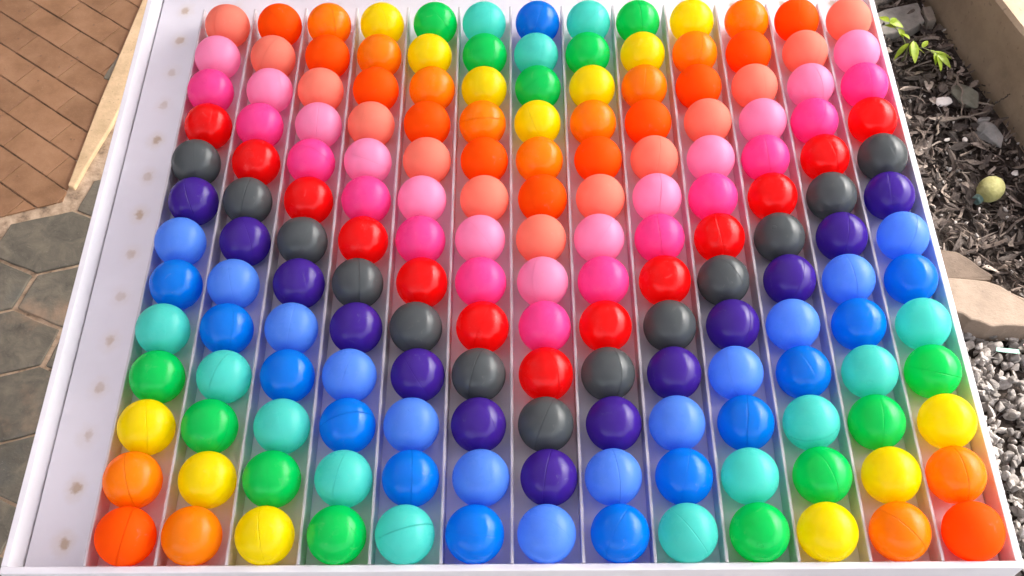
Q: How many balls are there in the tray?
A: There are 169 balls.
